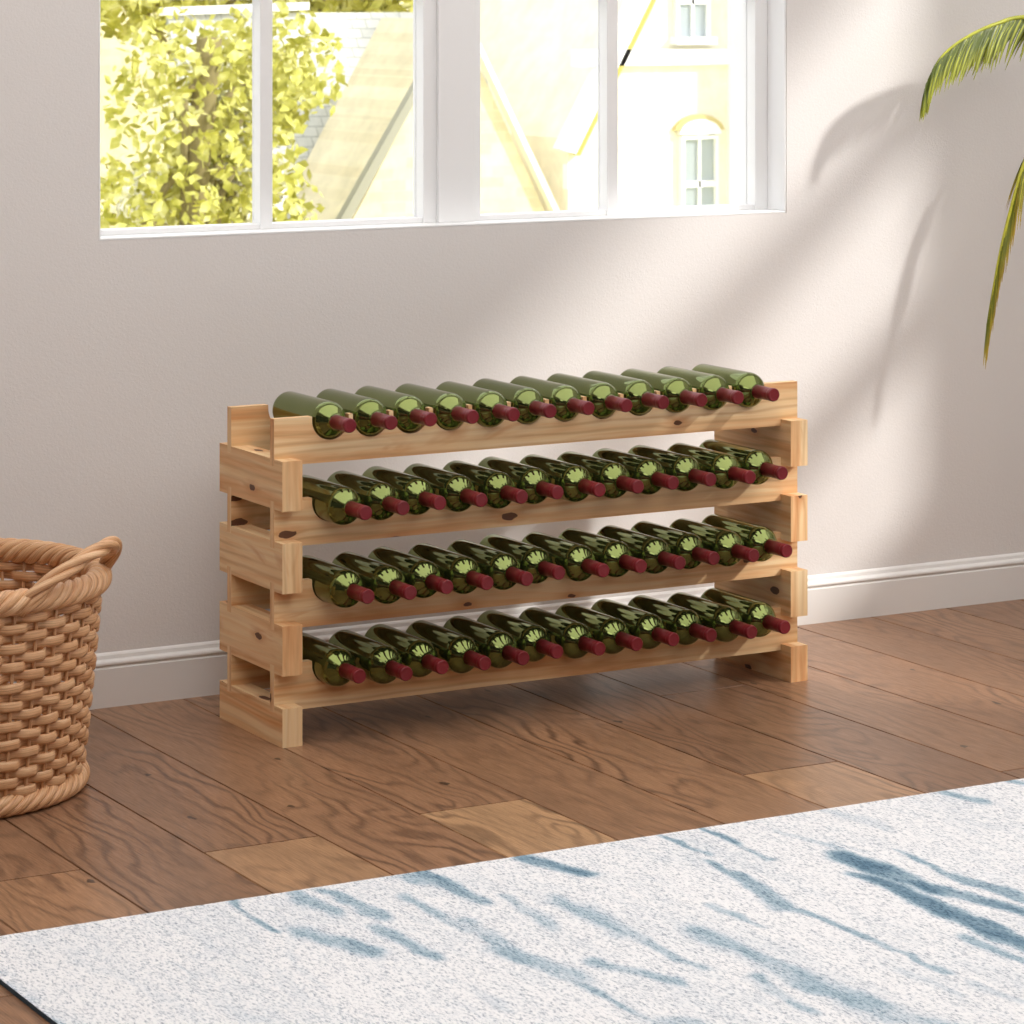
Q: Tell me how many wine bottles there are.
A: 48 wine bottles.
